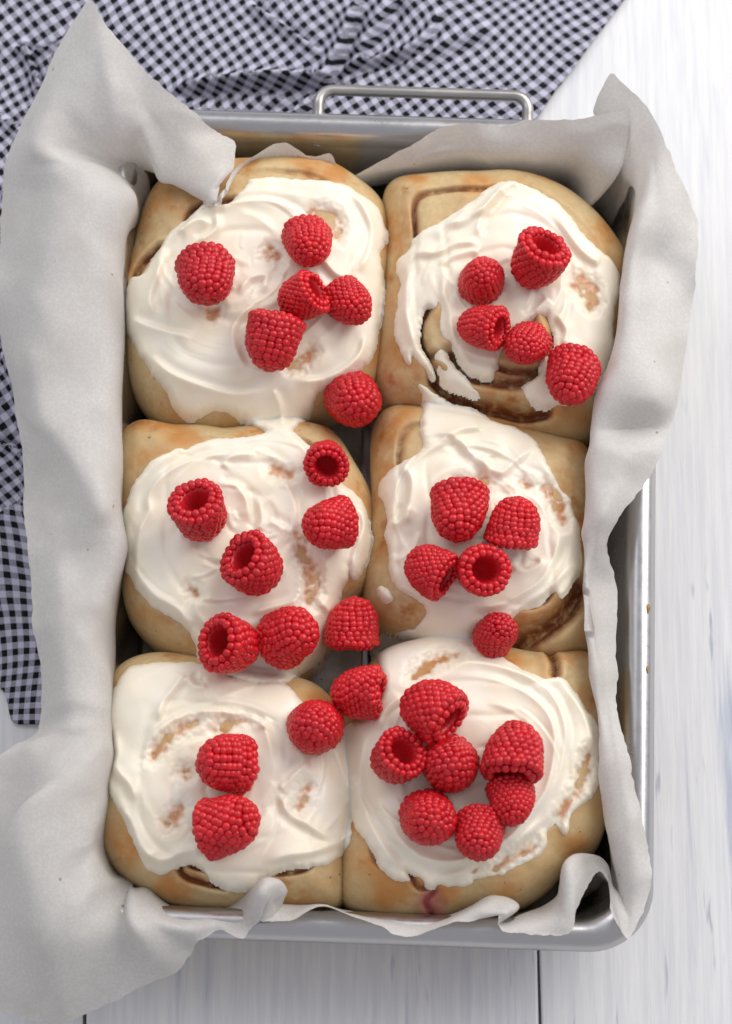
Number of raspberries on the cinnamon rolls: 34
